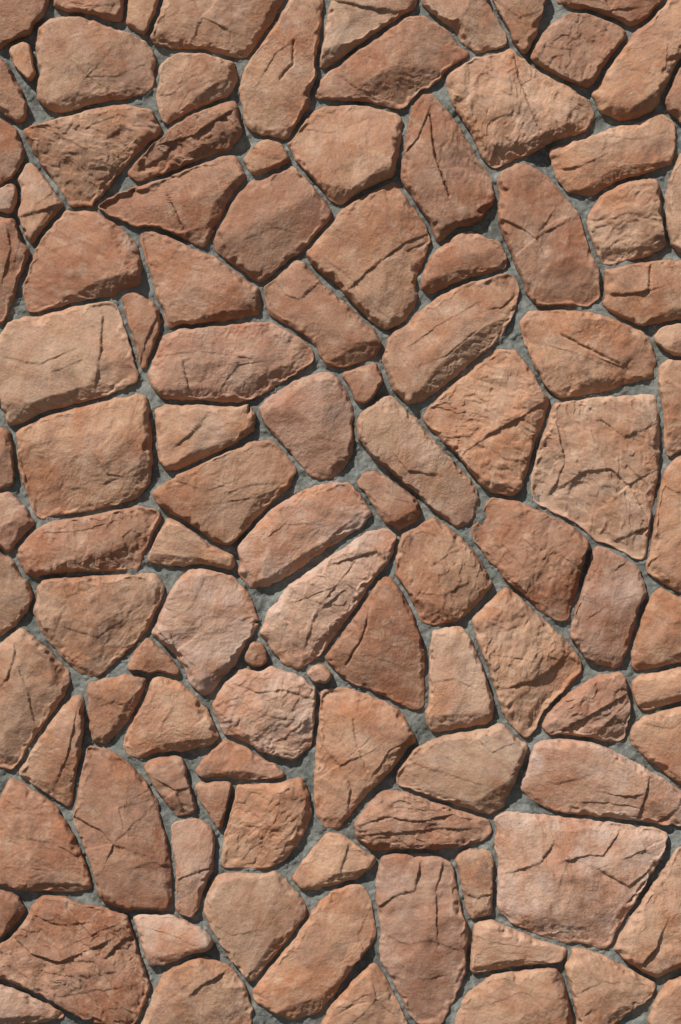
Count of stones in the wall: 111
